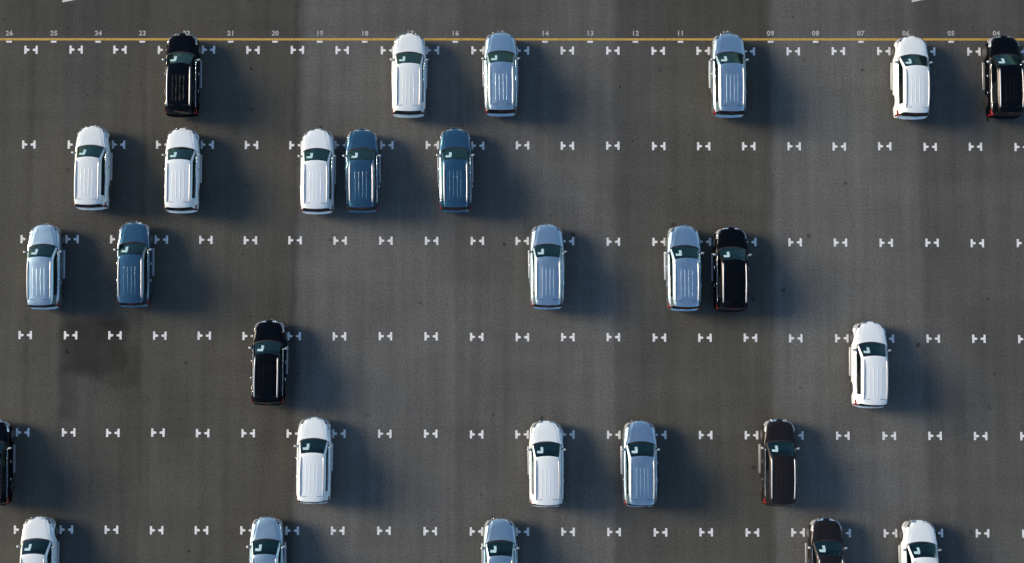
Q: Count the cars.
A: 28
